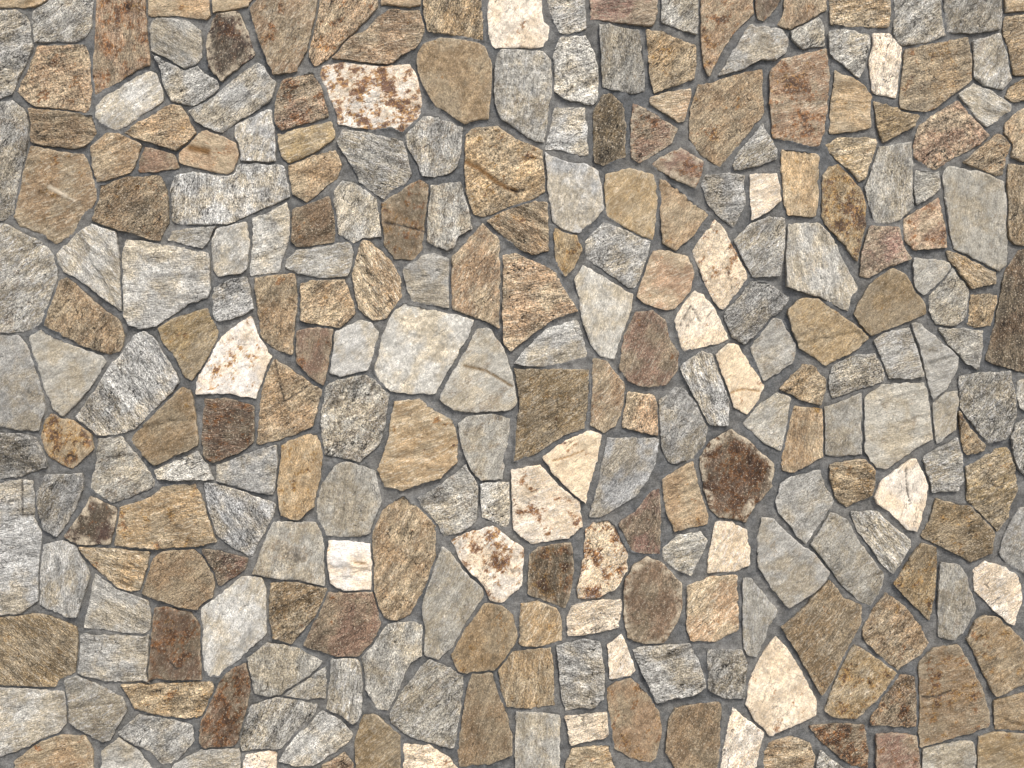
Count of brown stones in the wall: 126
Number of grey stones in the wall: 115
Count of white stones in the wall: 23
